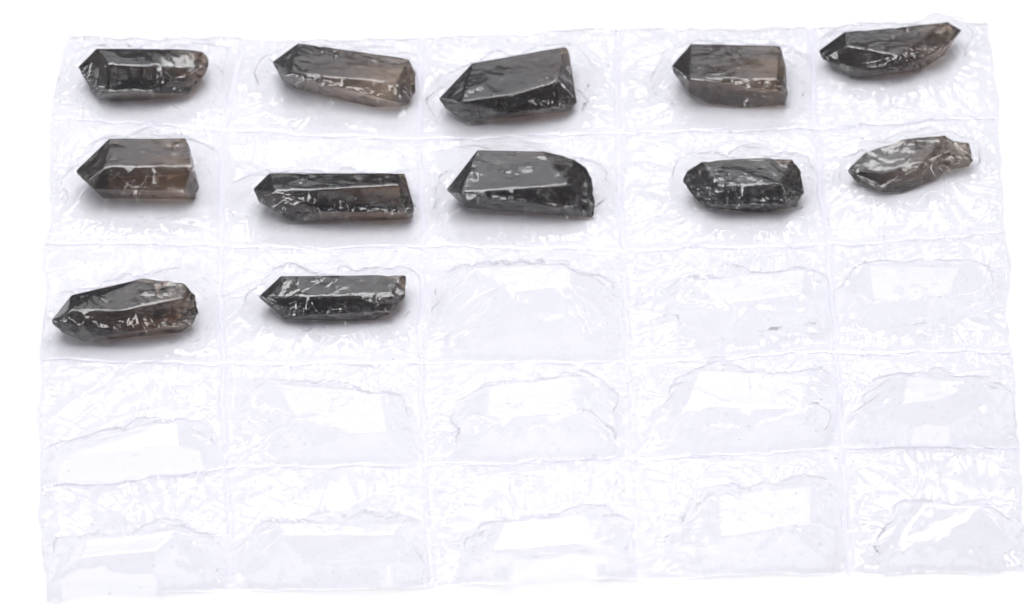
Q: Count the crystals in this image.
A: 12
